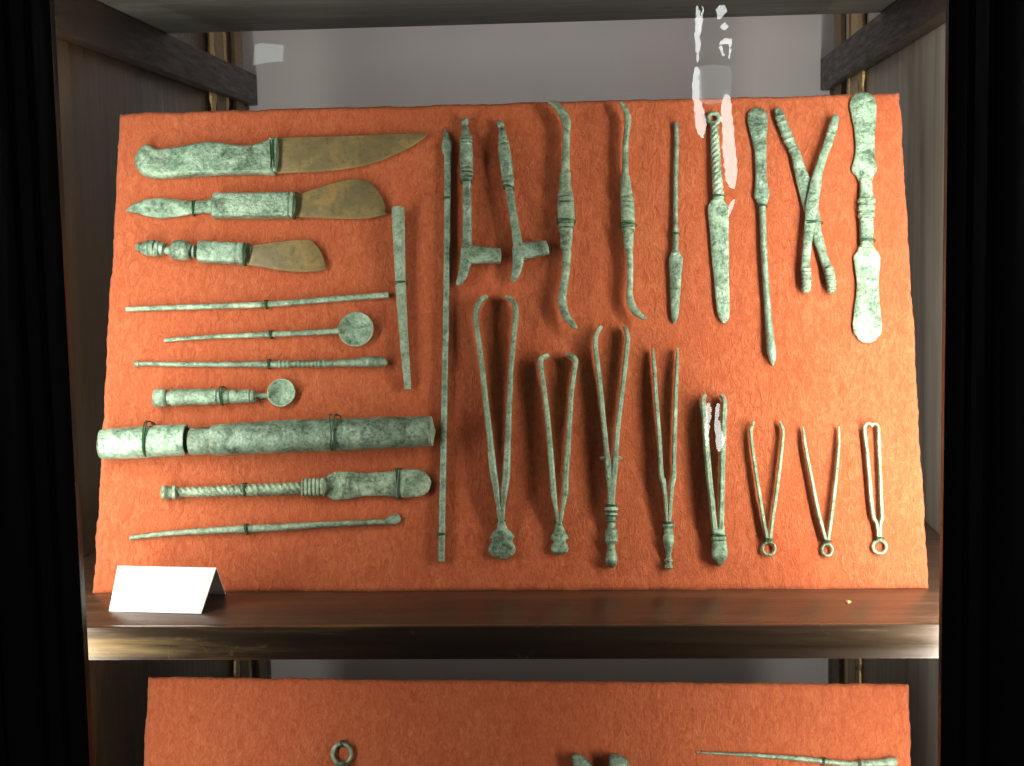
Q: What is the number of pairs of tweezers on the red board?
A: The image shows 8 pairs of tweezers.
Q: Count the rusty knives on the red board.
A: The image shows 3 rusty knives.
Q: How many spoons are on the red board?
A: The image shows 2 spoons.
